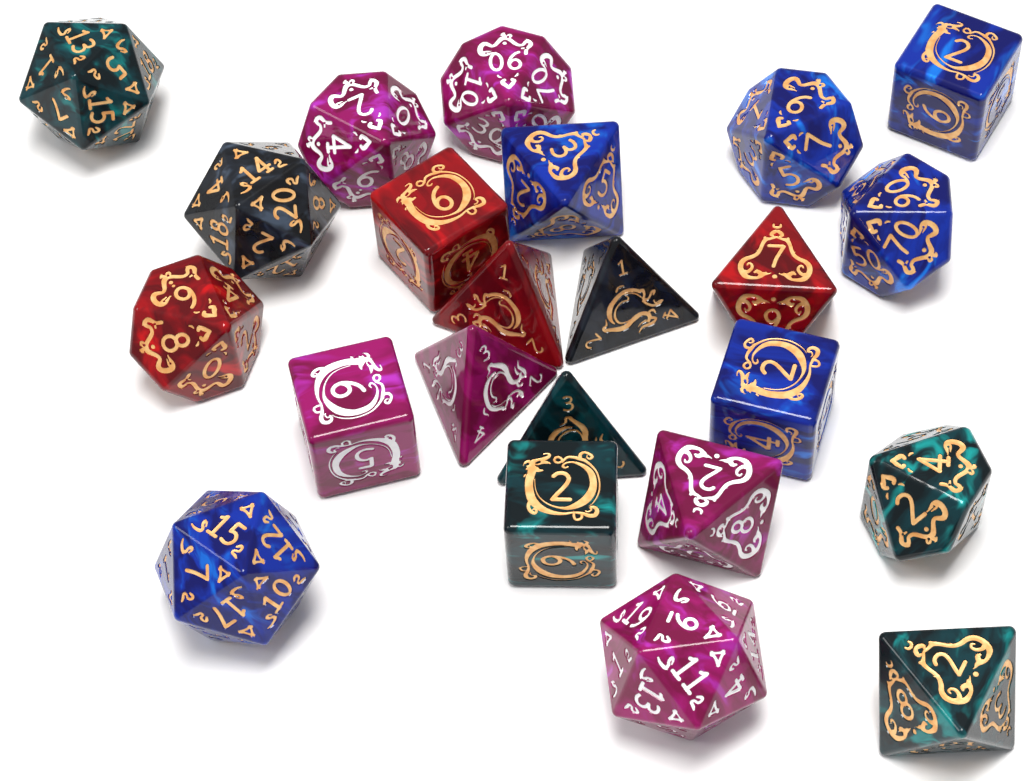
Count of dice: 23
